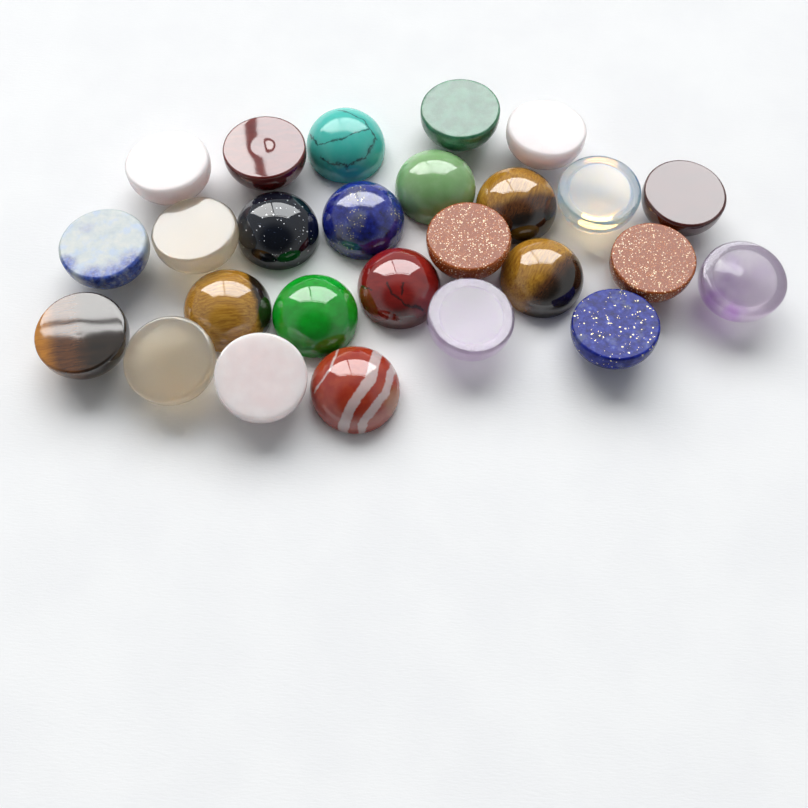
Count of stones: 26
